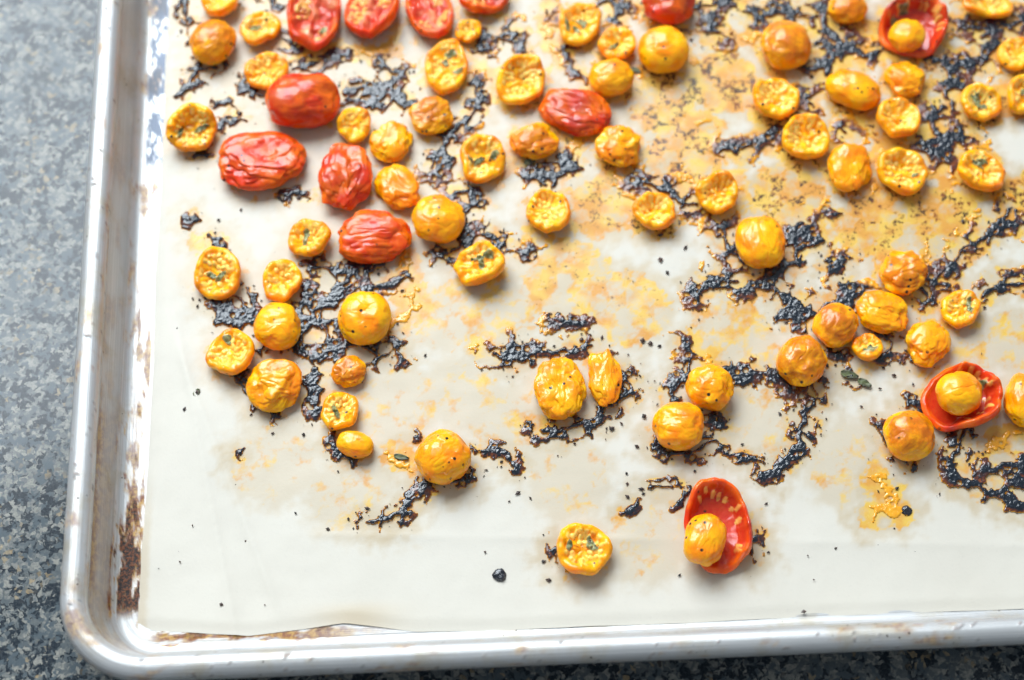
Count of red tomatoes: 13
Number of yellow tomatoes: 67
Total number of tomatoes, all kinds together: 80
